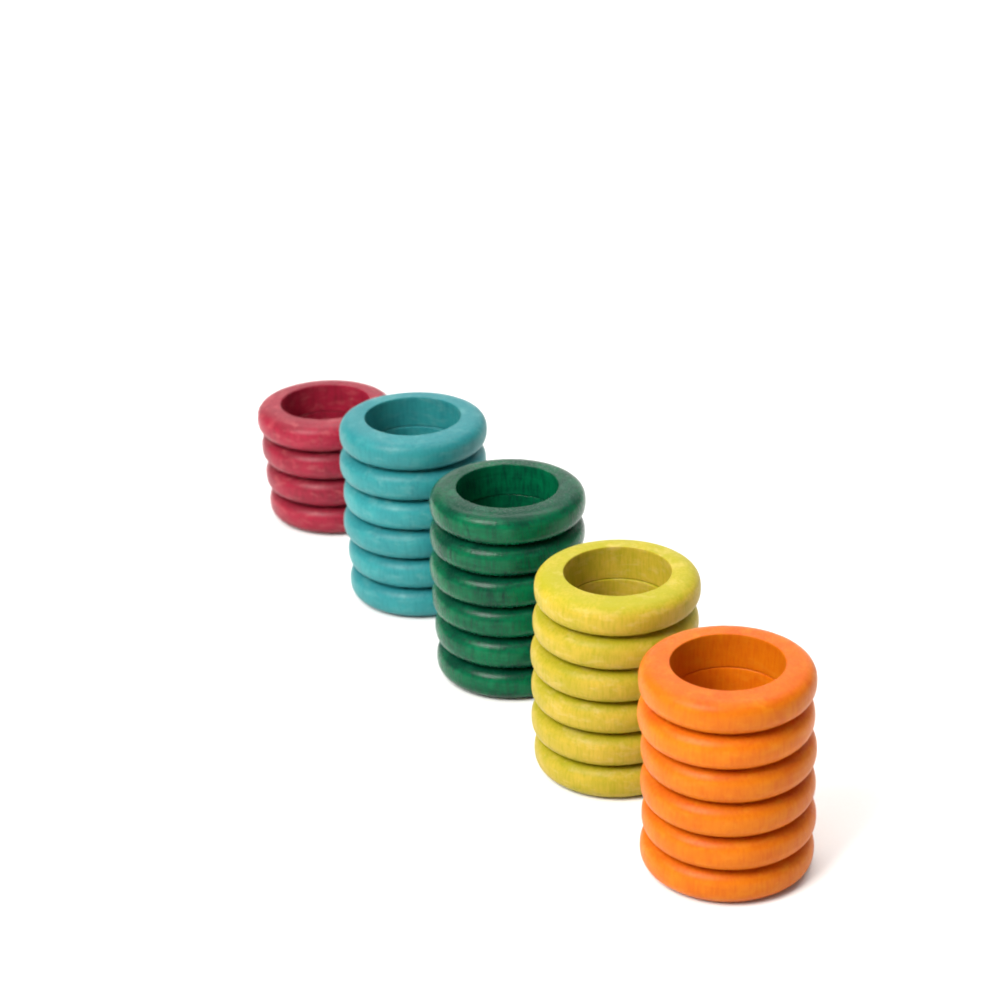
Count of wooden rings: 28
